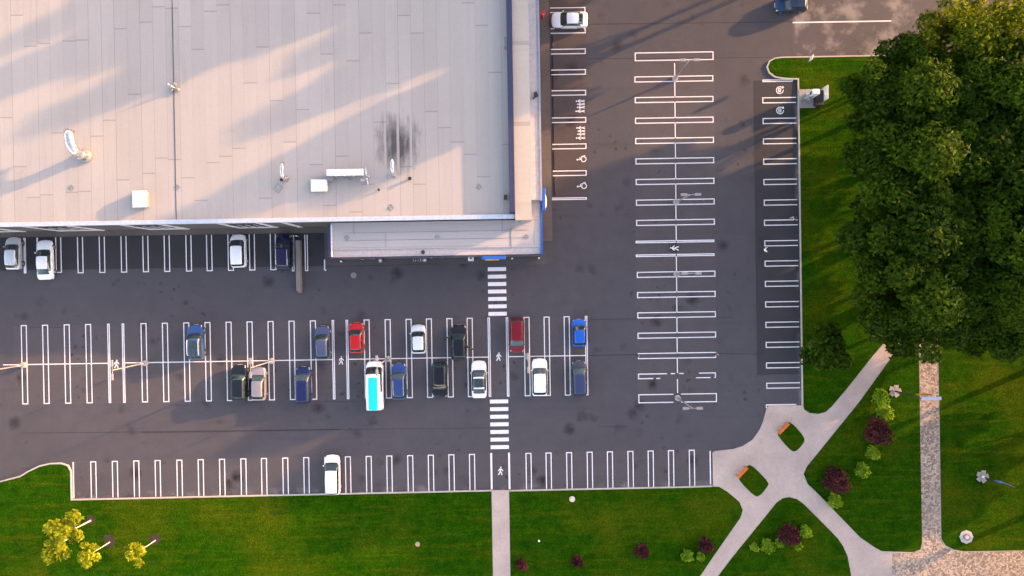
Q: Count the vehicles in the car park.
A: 23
